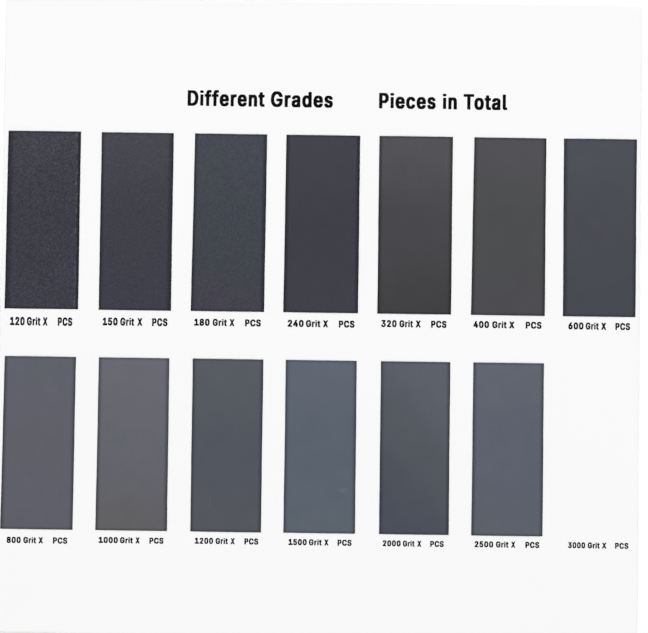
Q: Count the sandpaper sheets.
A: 13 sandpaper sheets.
